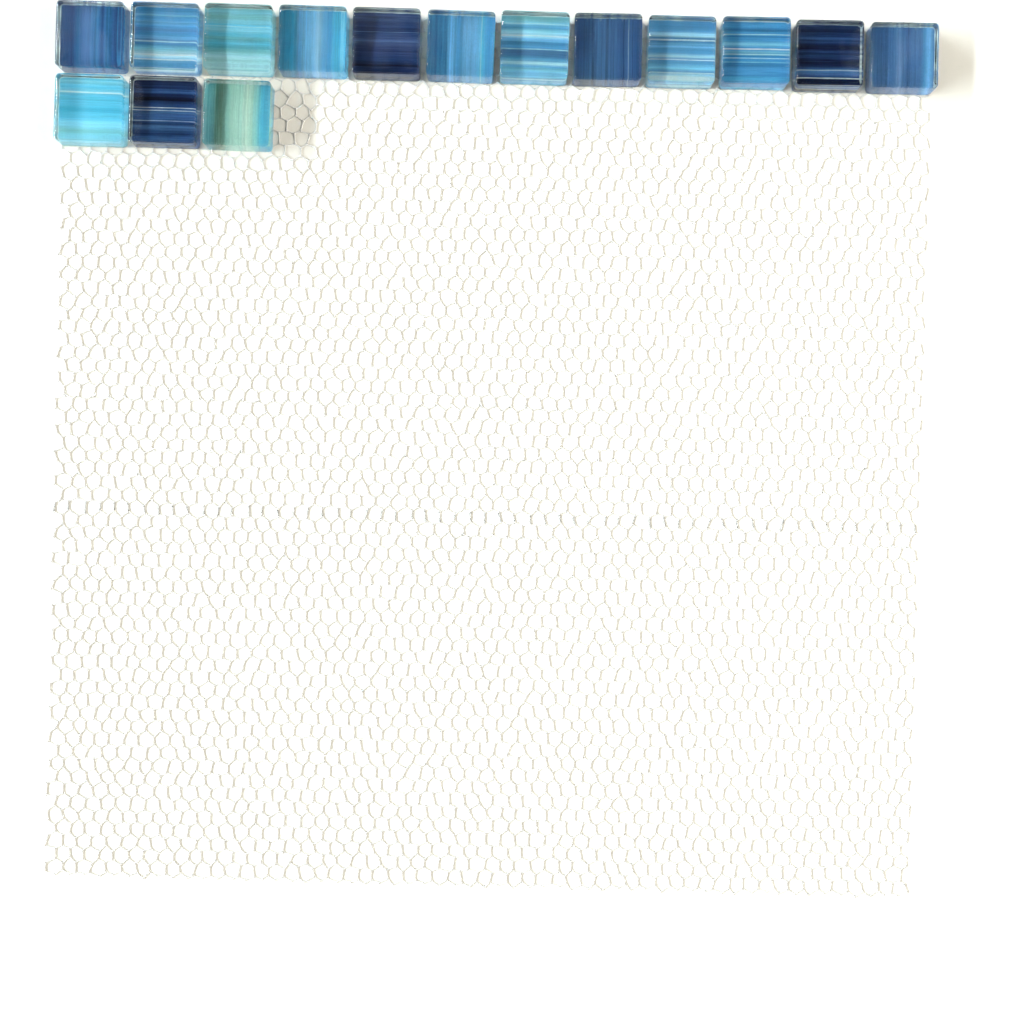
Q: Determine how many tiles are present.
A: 15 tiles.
